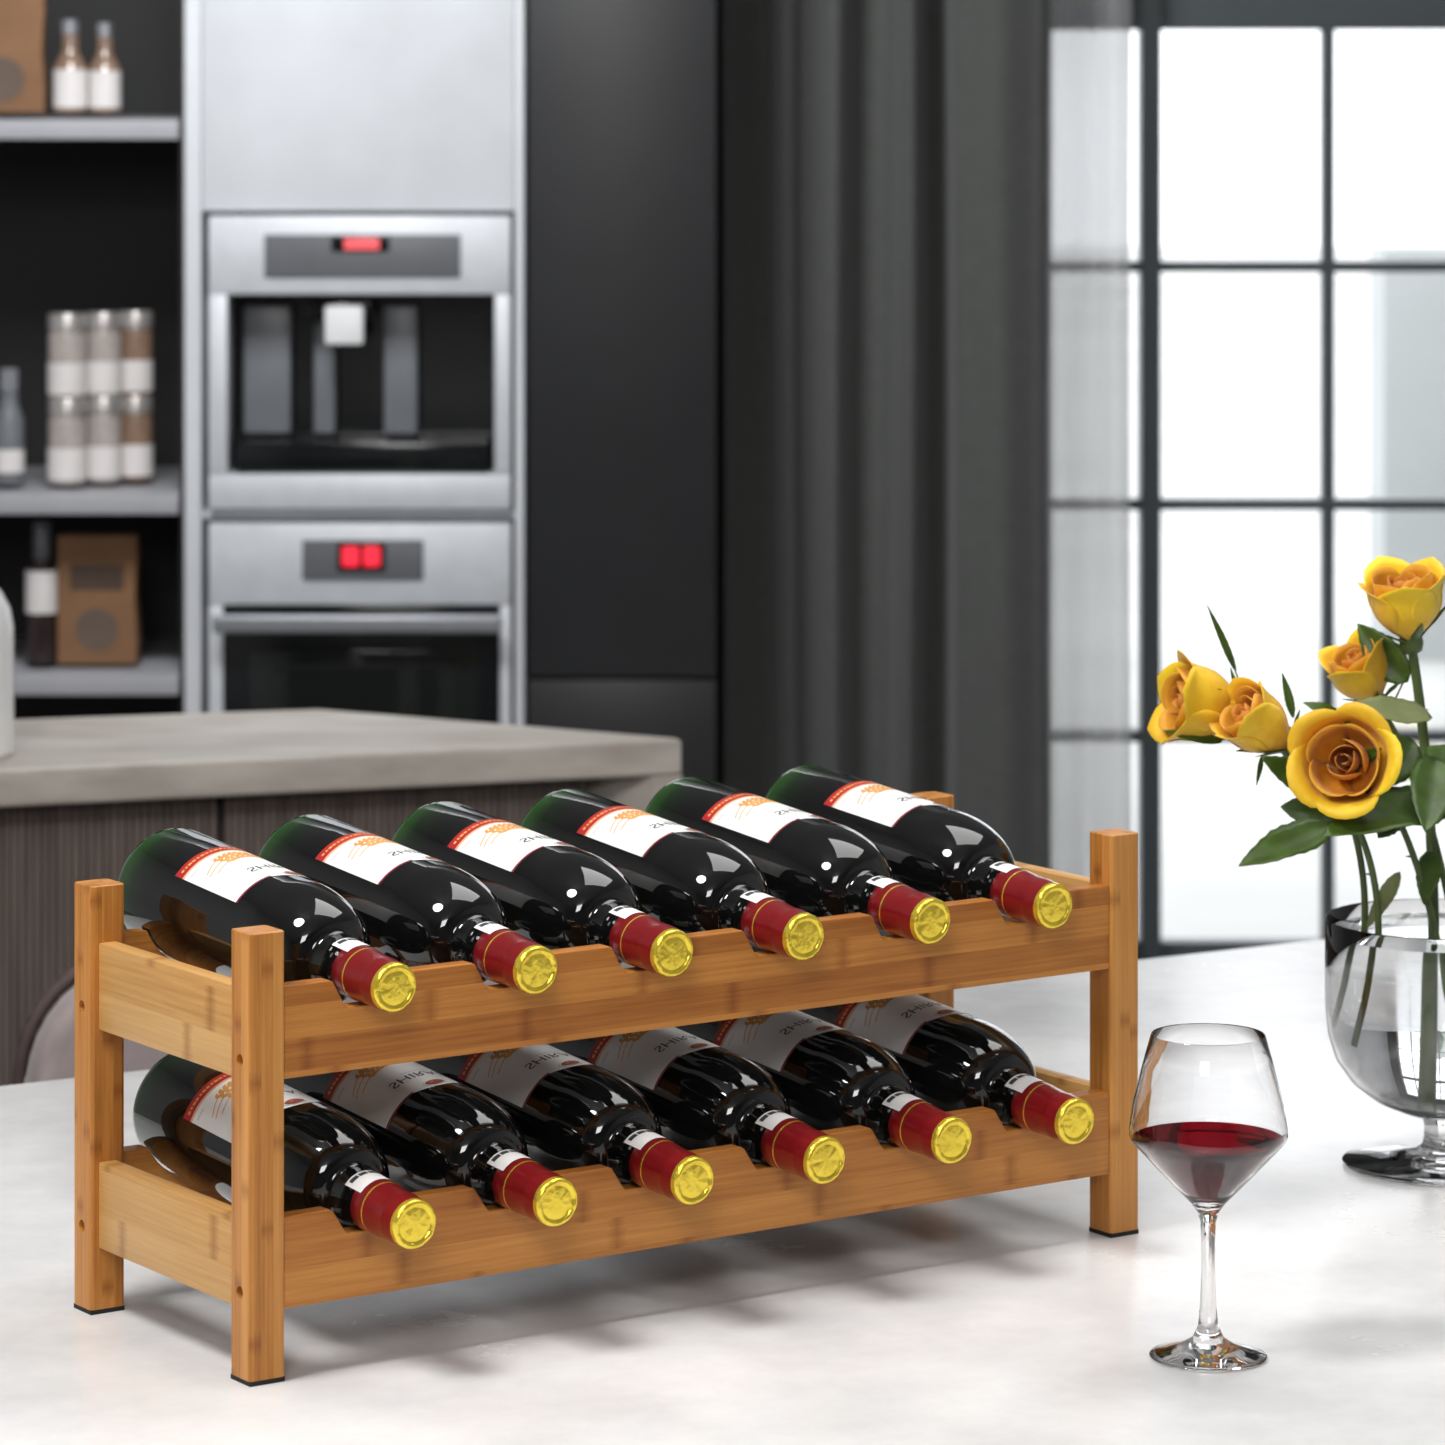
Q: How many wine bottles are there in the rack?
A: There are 12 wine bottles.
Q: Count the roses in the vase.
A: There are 5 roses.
